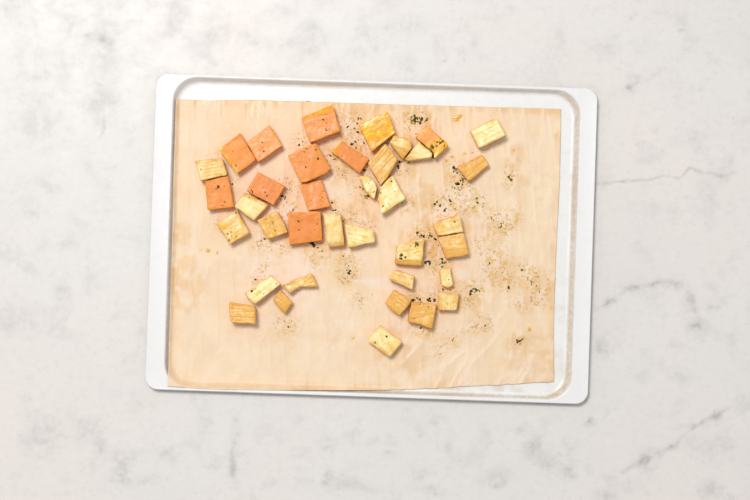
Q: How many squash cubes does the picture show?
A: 11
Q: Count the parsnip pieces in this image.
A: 26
